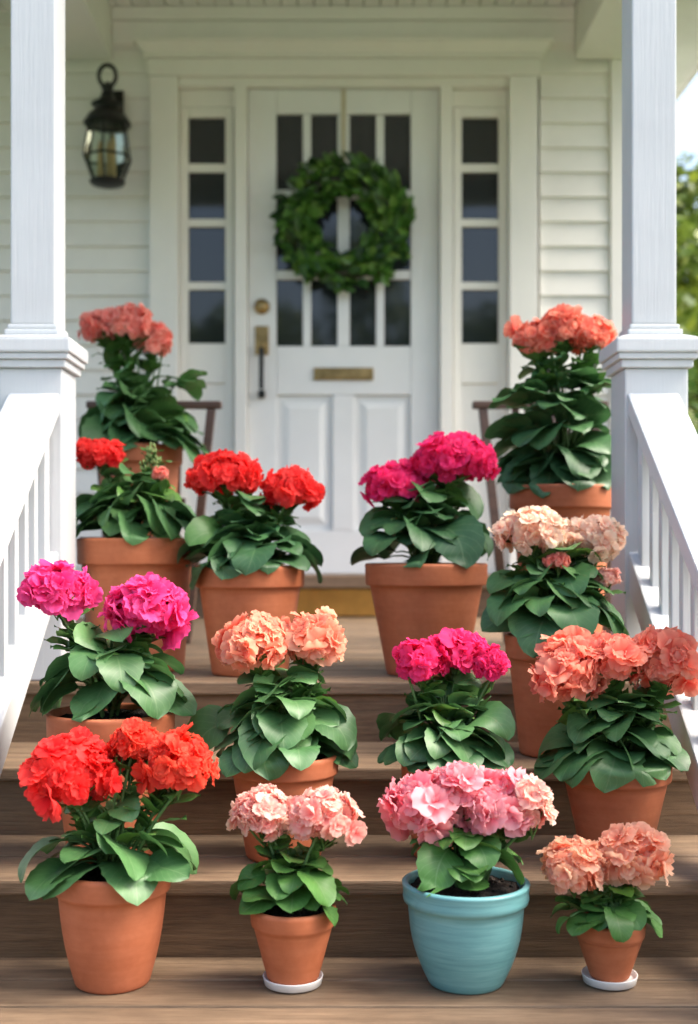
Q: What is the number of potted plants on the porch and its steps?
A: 14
